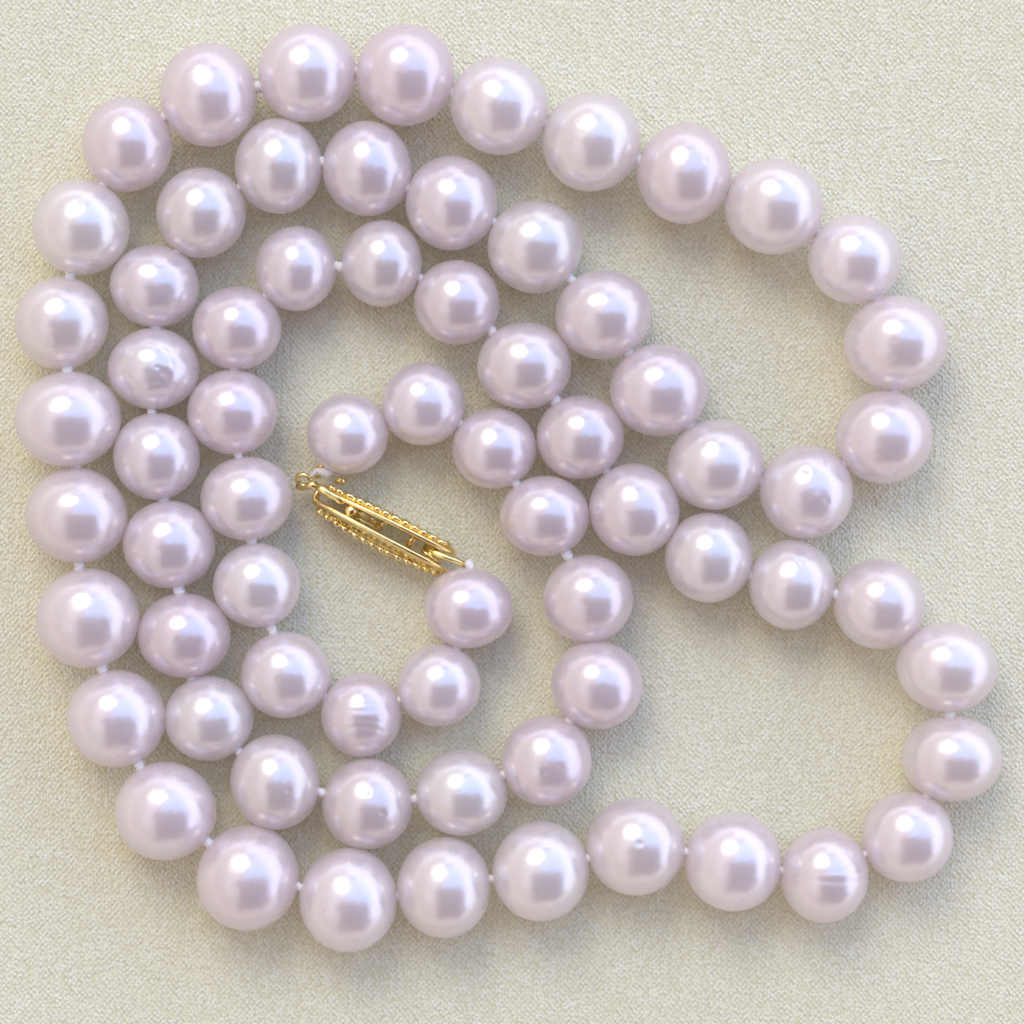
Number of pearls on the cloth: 70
